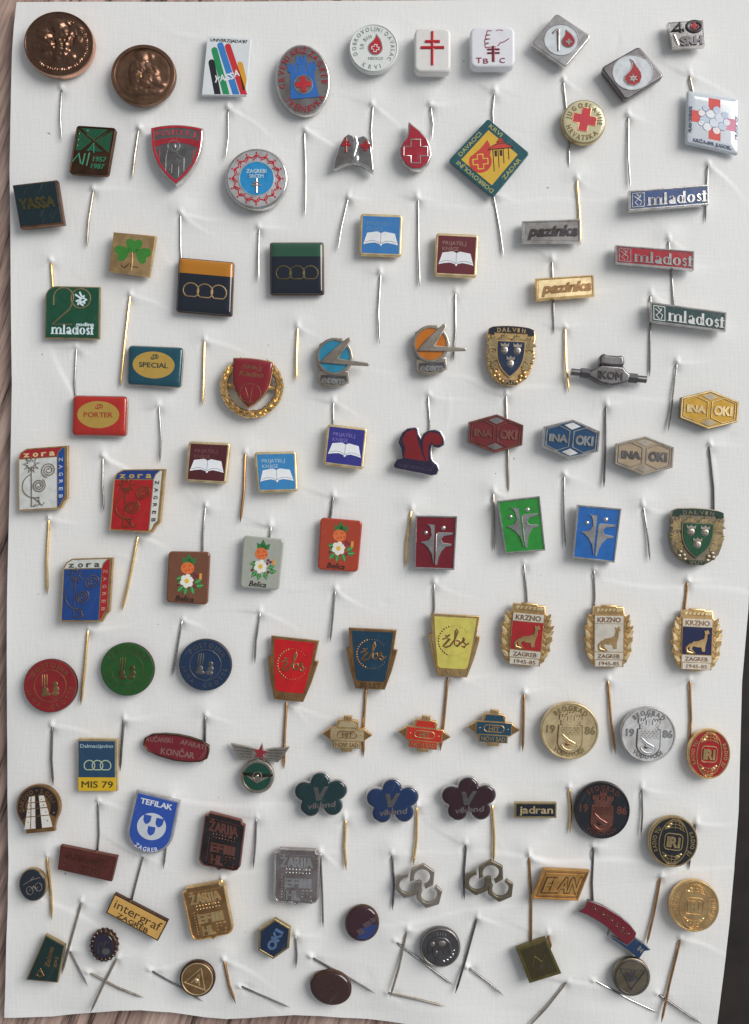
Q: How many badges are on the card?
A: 101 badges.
